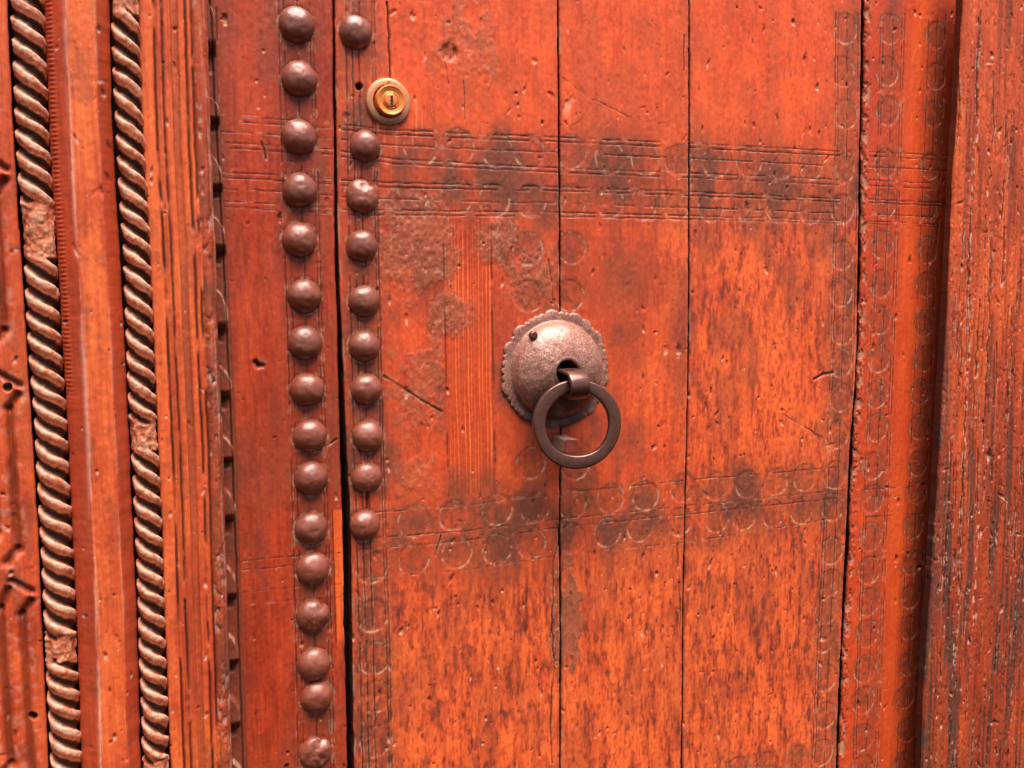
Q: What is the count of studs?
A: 26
